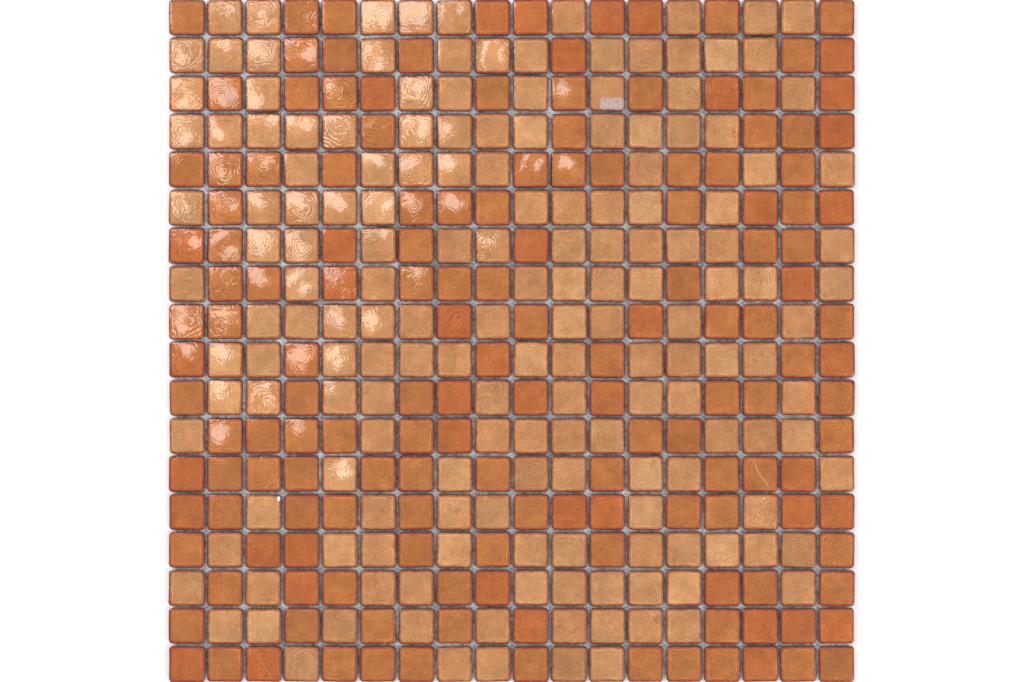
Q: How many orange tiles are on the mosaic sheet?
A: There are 155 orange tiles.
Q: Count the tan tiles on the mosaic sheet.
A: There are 169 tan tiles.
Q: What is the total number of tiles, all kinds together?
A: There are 324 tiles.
